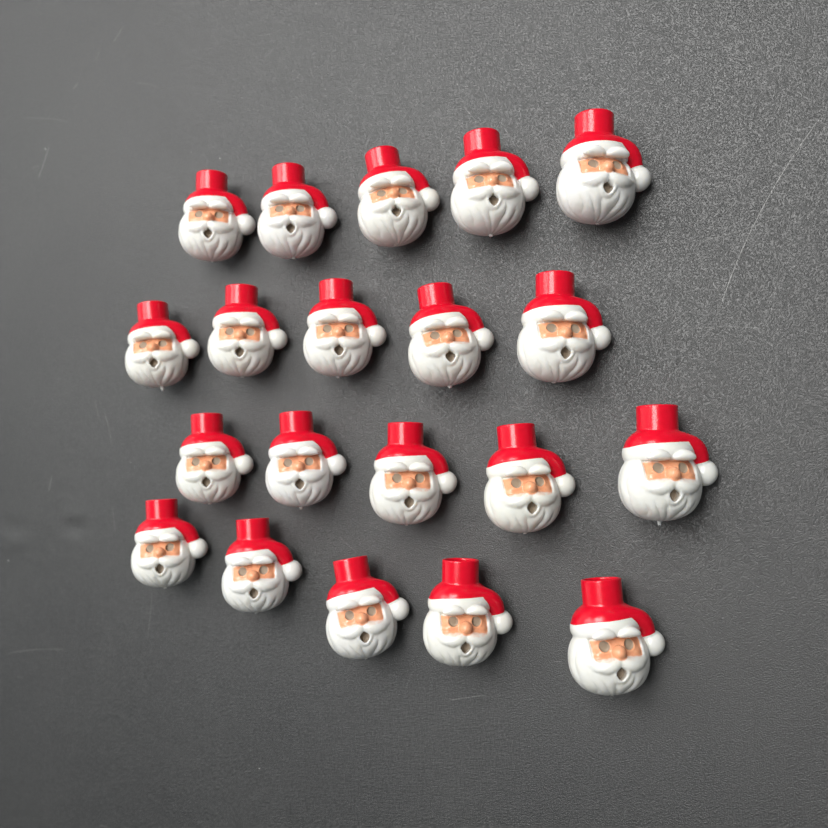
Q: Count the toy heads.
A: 20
